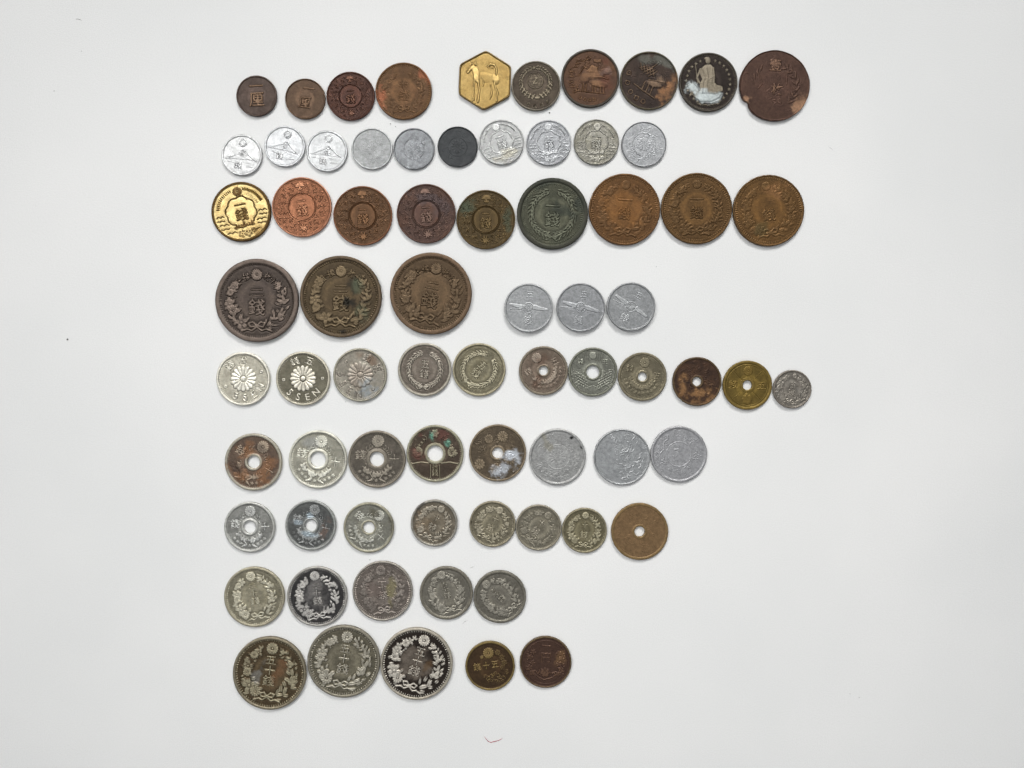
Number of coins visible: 72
